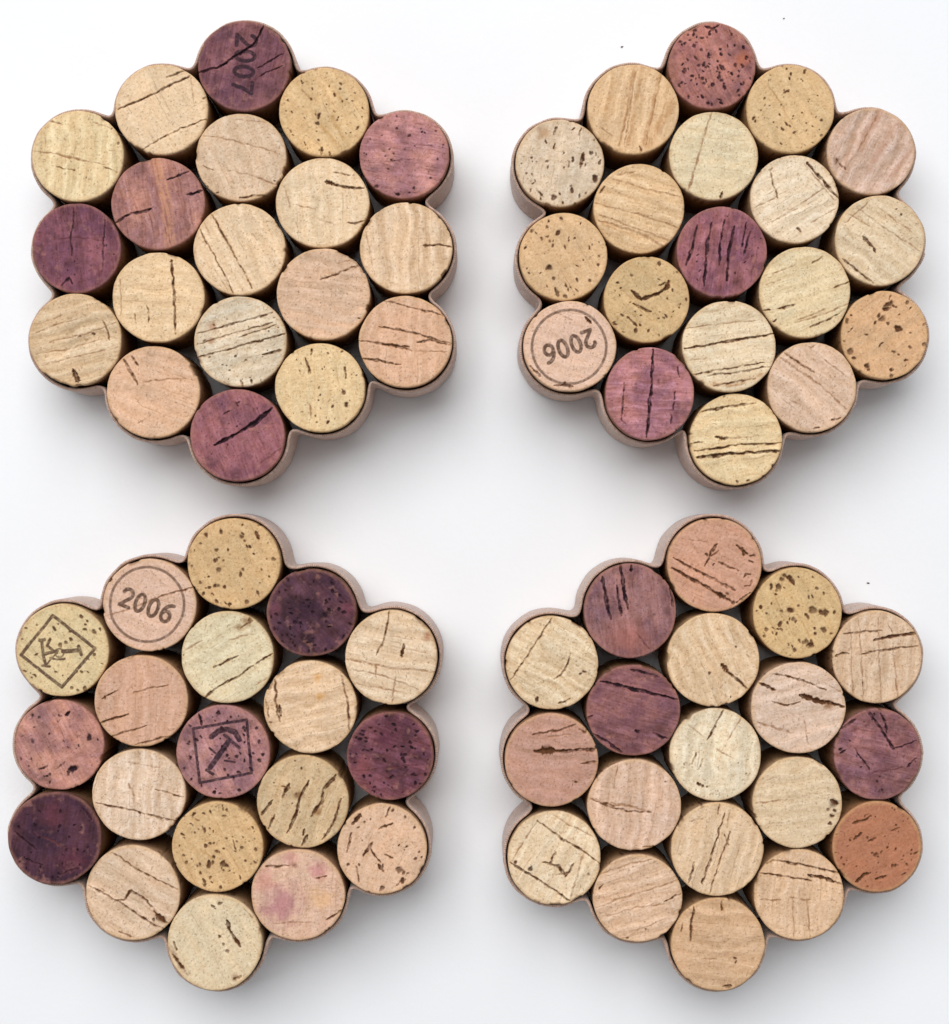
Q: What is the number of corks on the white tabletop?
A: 76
